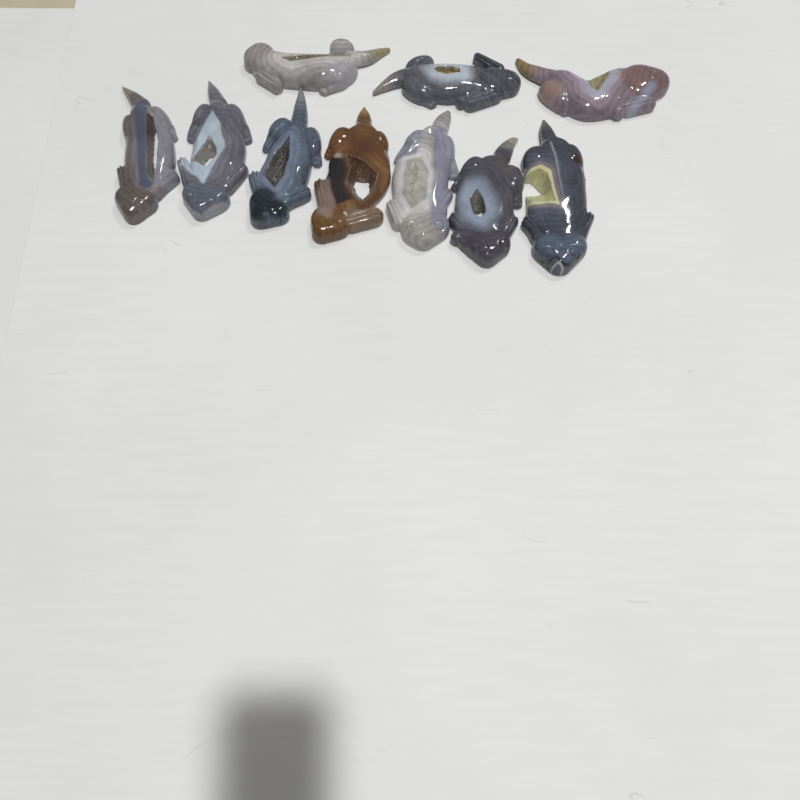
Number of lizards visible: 10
